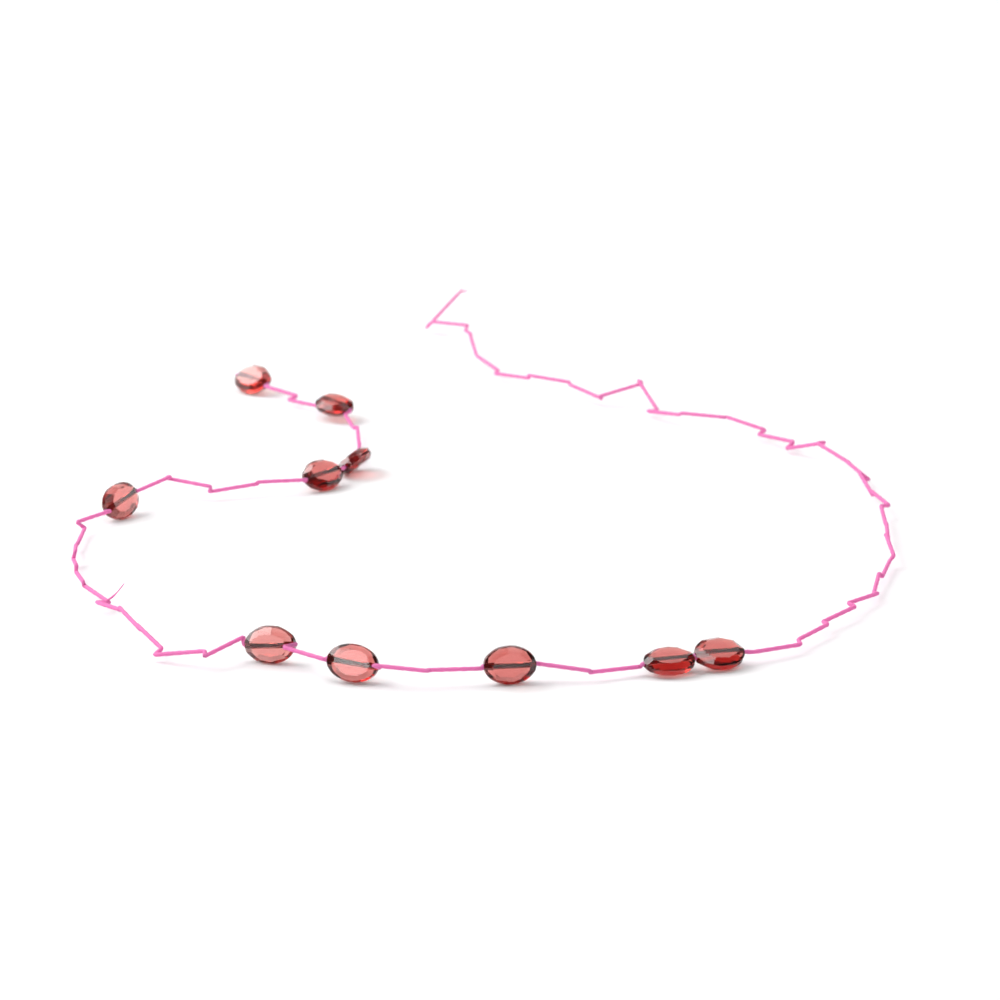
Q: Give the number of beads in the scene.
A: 10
